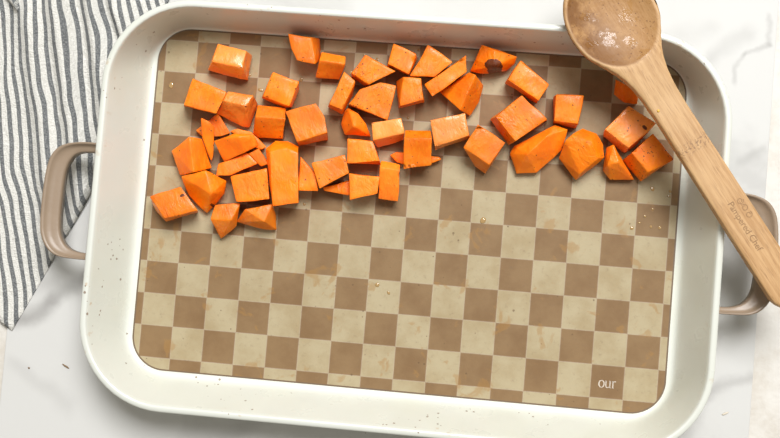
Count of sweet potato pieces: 51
